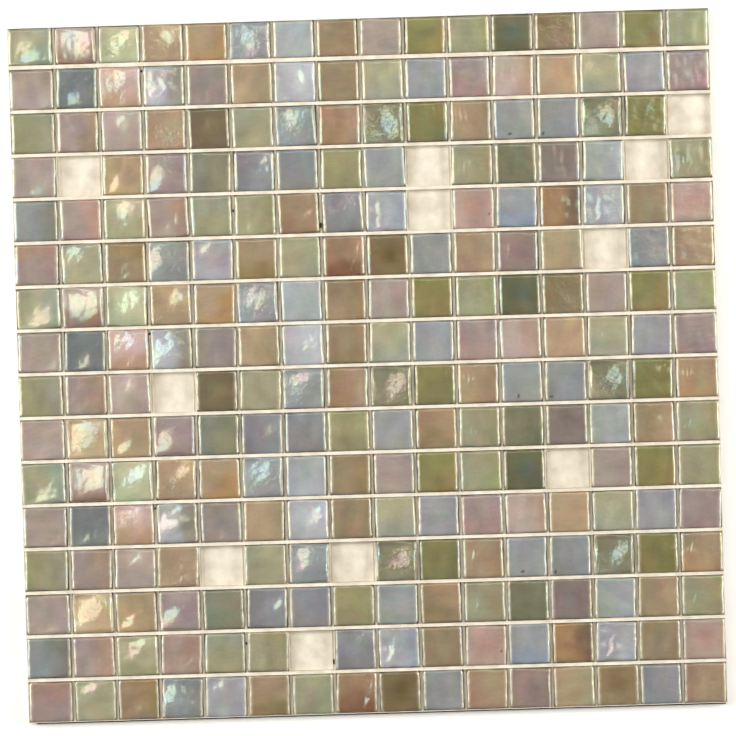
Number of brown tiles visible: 61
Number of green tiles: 70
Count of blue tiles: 60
